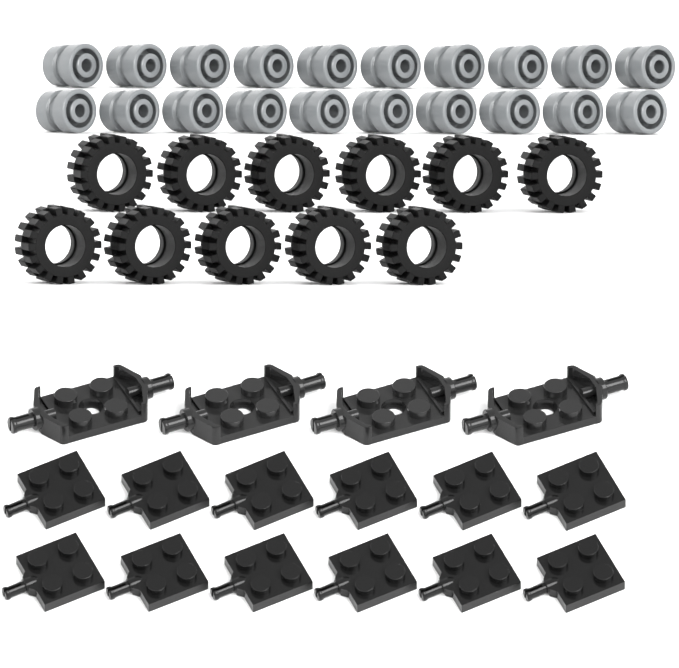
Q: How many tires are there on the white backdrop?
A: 11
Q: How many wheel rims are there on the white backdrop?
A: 20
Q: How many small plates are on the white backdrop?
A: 12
